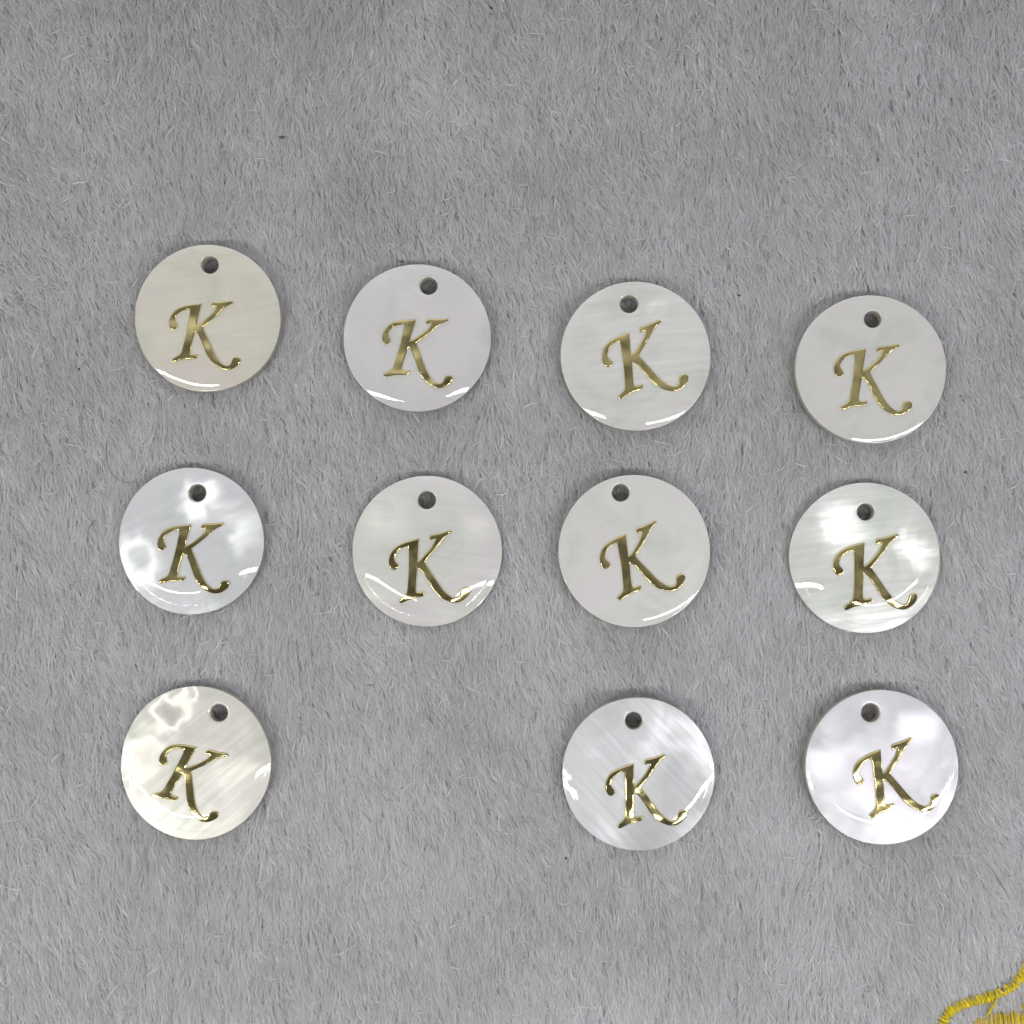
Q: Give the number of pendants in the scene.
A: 11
